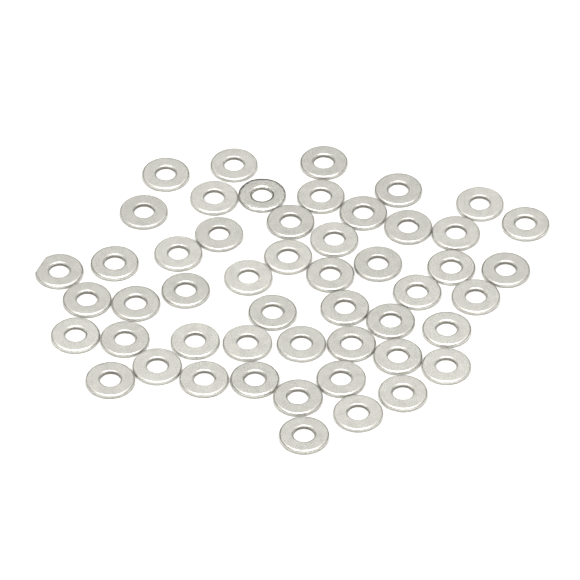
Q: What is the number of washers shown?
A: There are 51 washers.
